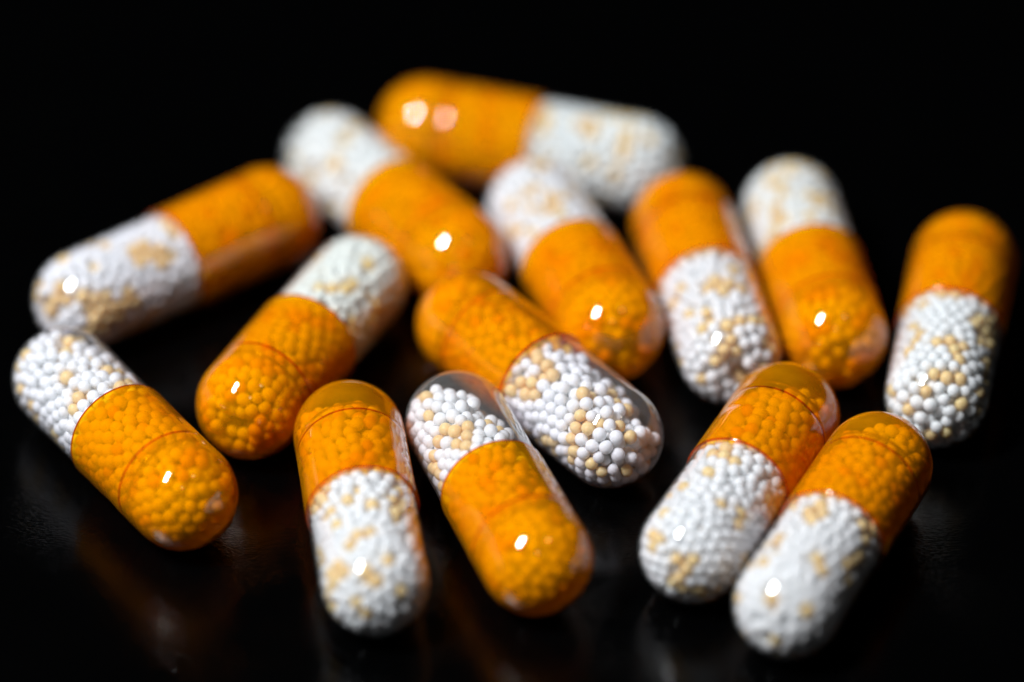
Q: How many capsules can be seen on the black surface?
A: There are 14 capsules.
